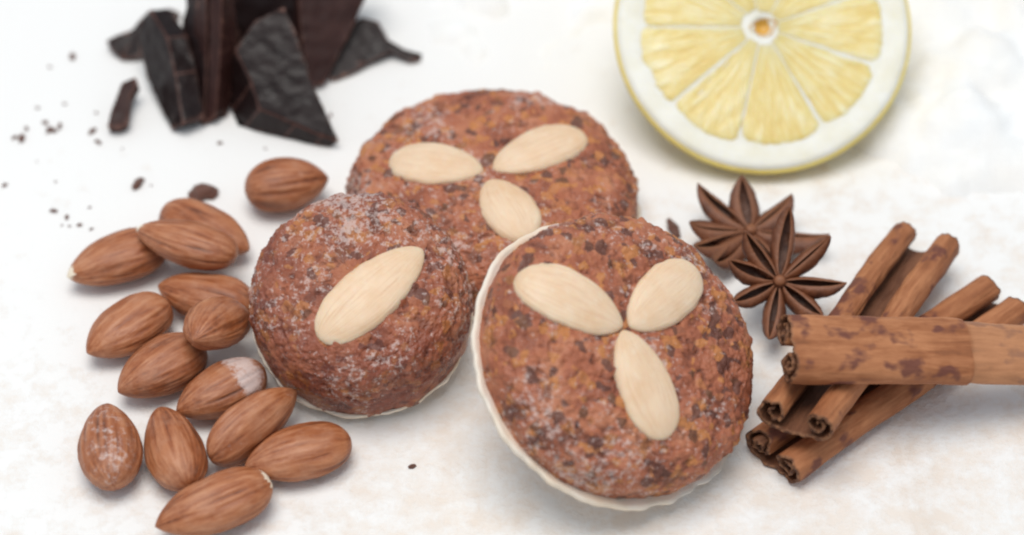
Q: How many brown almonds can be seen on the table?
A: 14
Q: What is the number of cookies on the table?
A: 3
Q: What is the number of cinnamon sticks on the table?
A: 3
